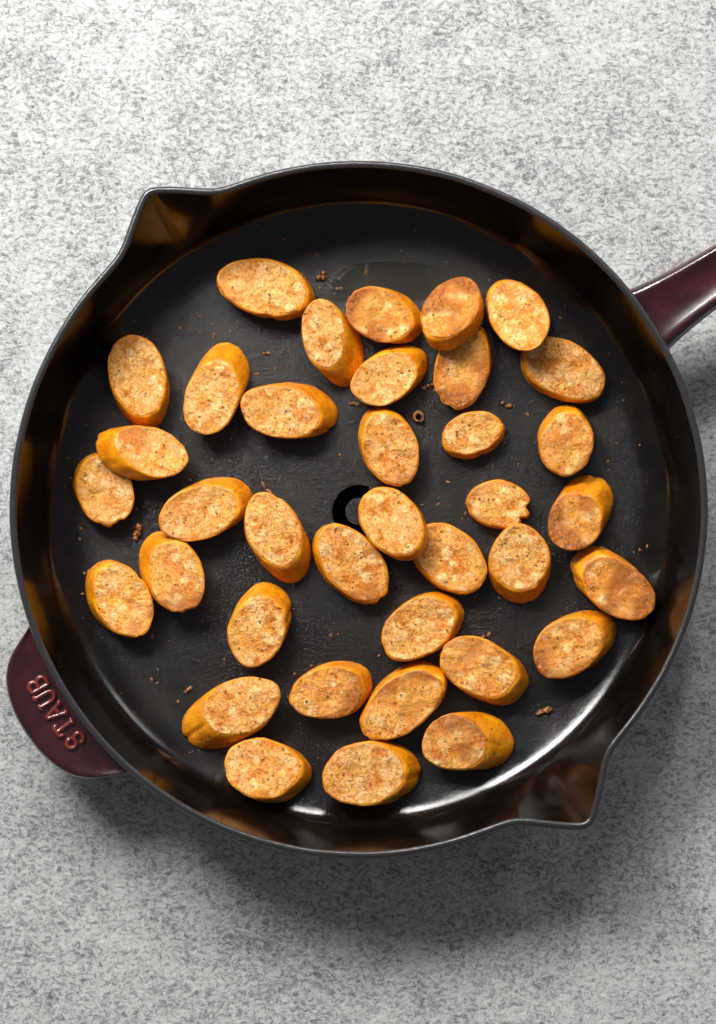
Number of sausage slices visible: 37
